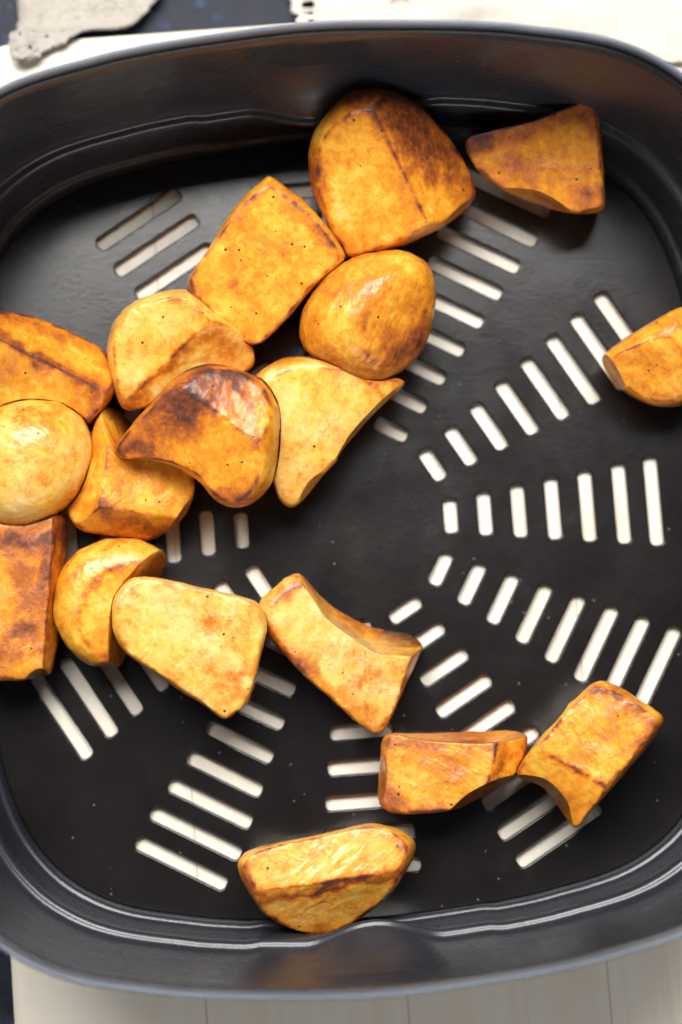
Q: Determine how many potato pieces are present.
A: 18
